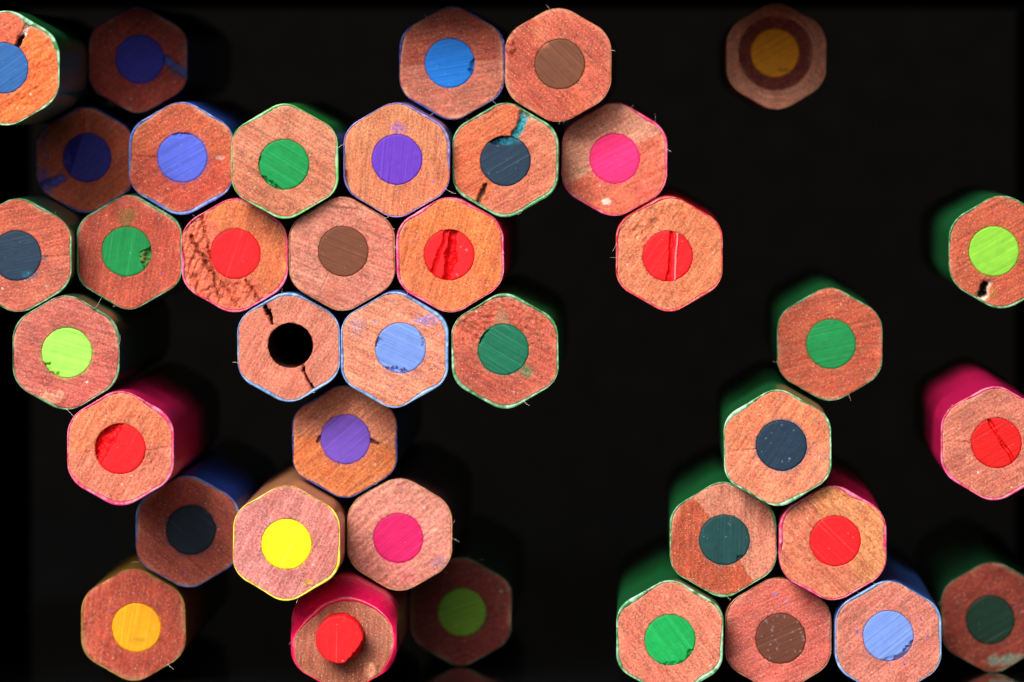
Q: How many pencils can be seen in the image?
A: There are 39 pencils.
